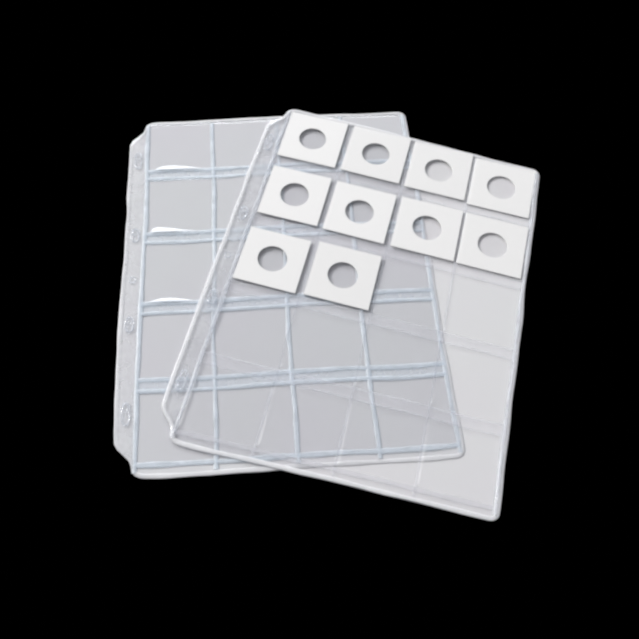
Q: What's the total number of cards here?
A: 10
